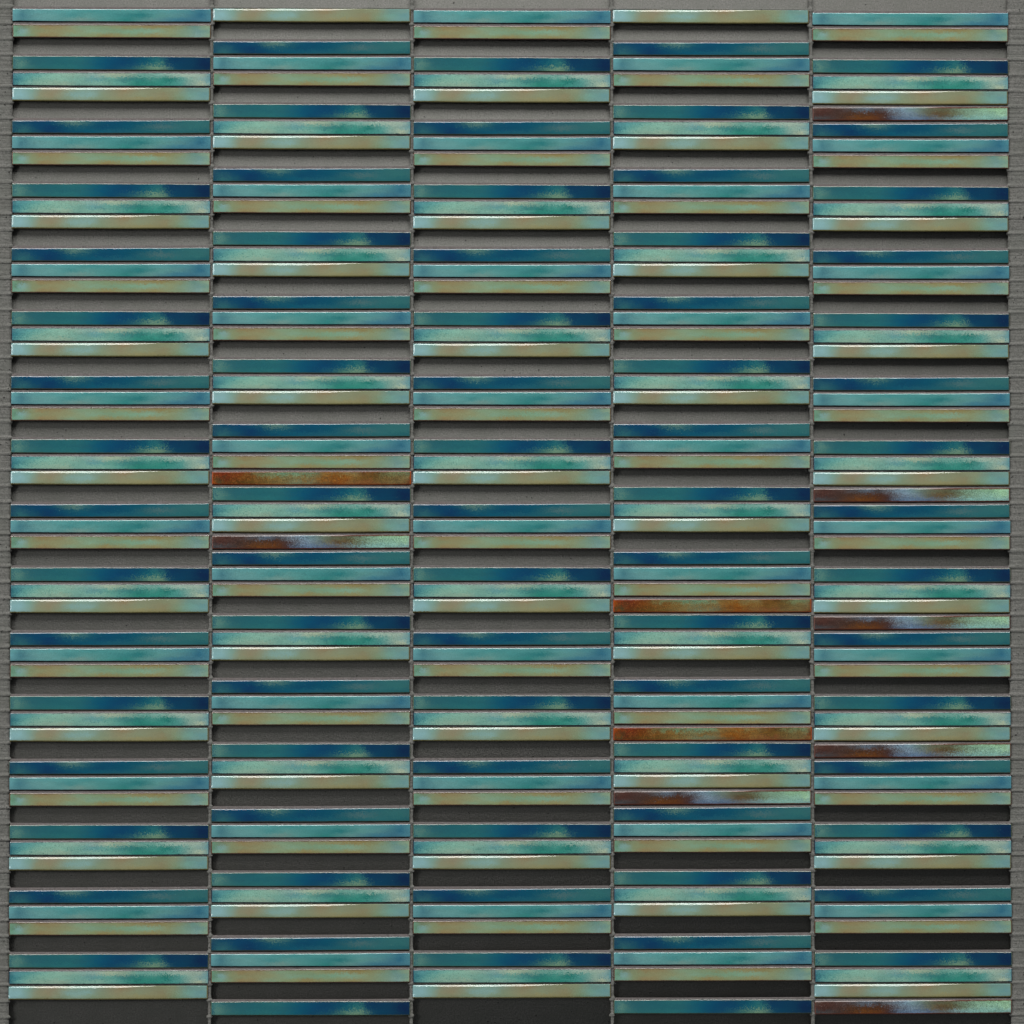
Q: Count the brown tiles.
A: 10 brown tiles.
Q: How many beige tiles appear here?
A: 80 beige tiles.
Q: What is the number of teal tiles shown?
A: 78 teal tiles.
